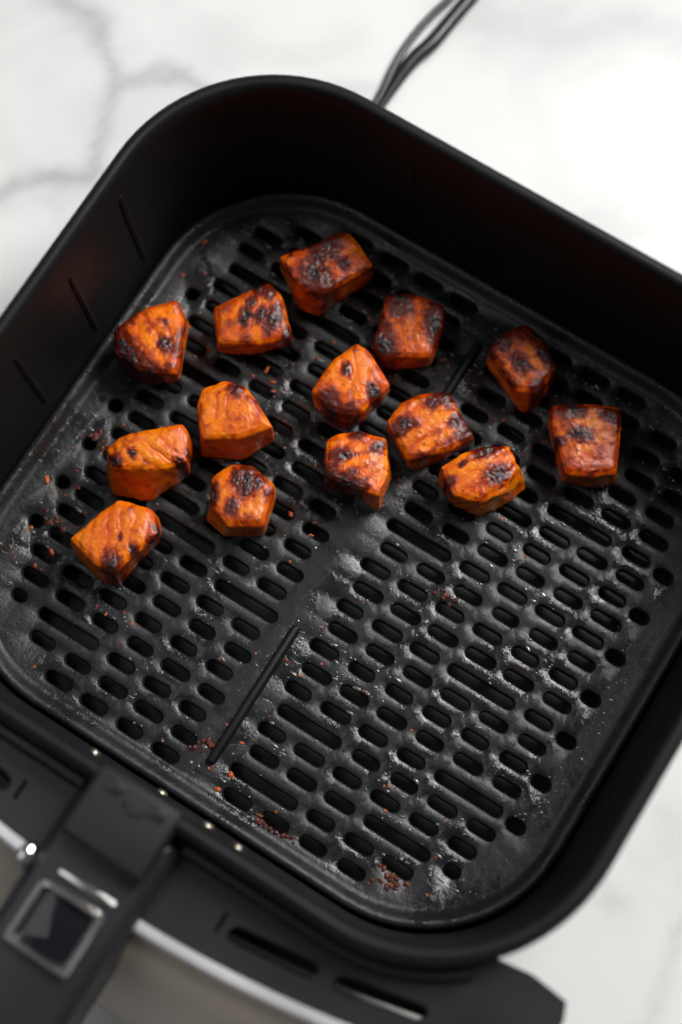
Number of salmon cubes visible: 14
